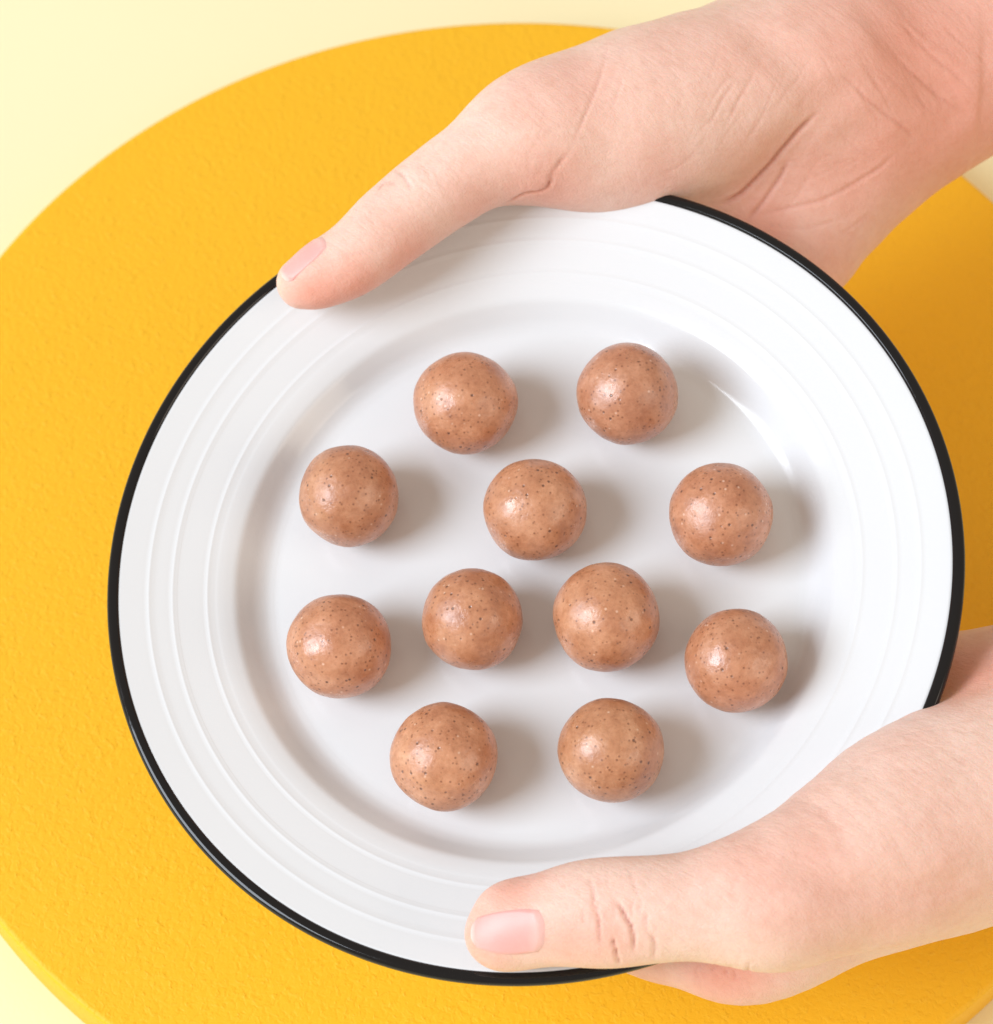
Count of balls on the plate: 11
